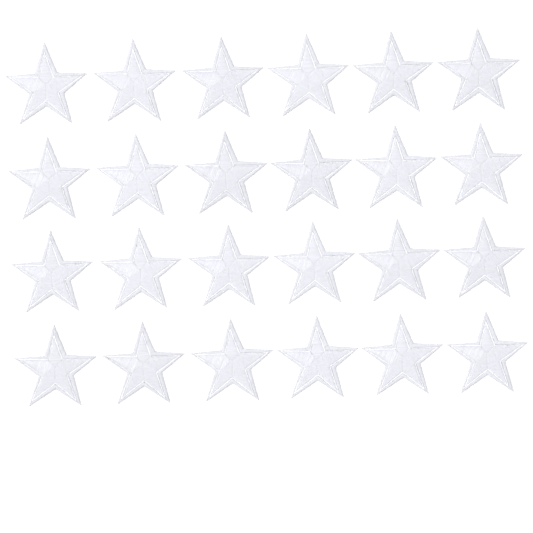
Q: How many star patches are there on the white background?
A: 24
